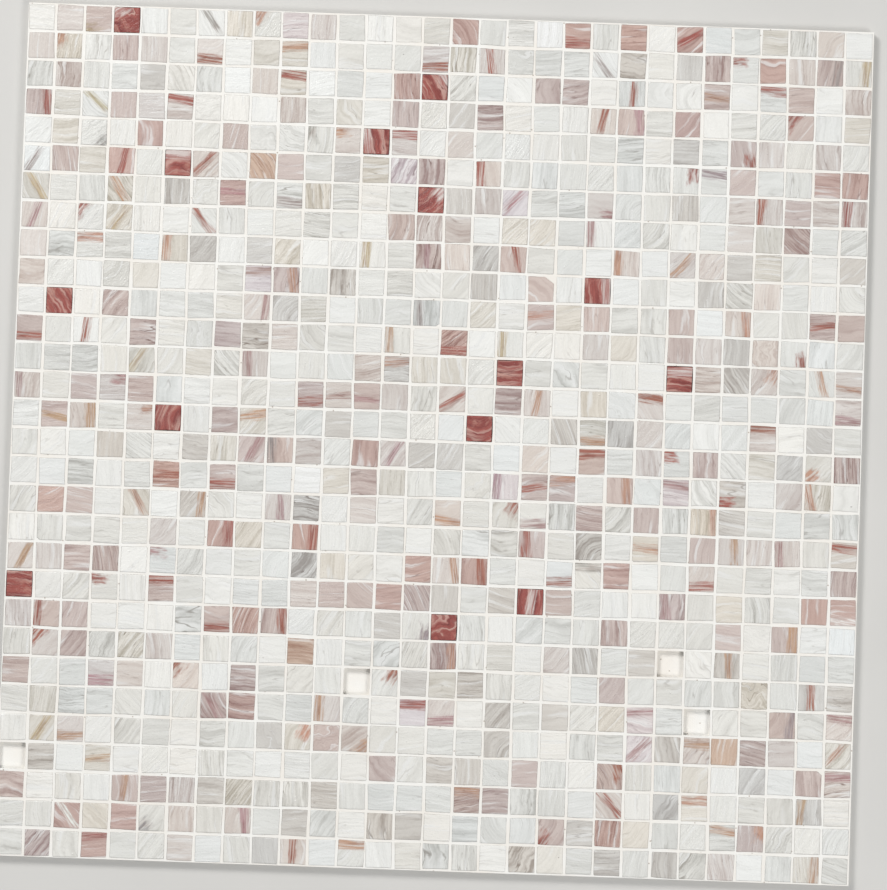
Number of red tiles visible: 14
